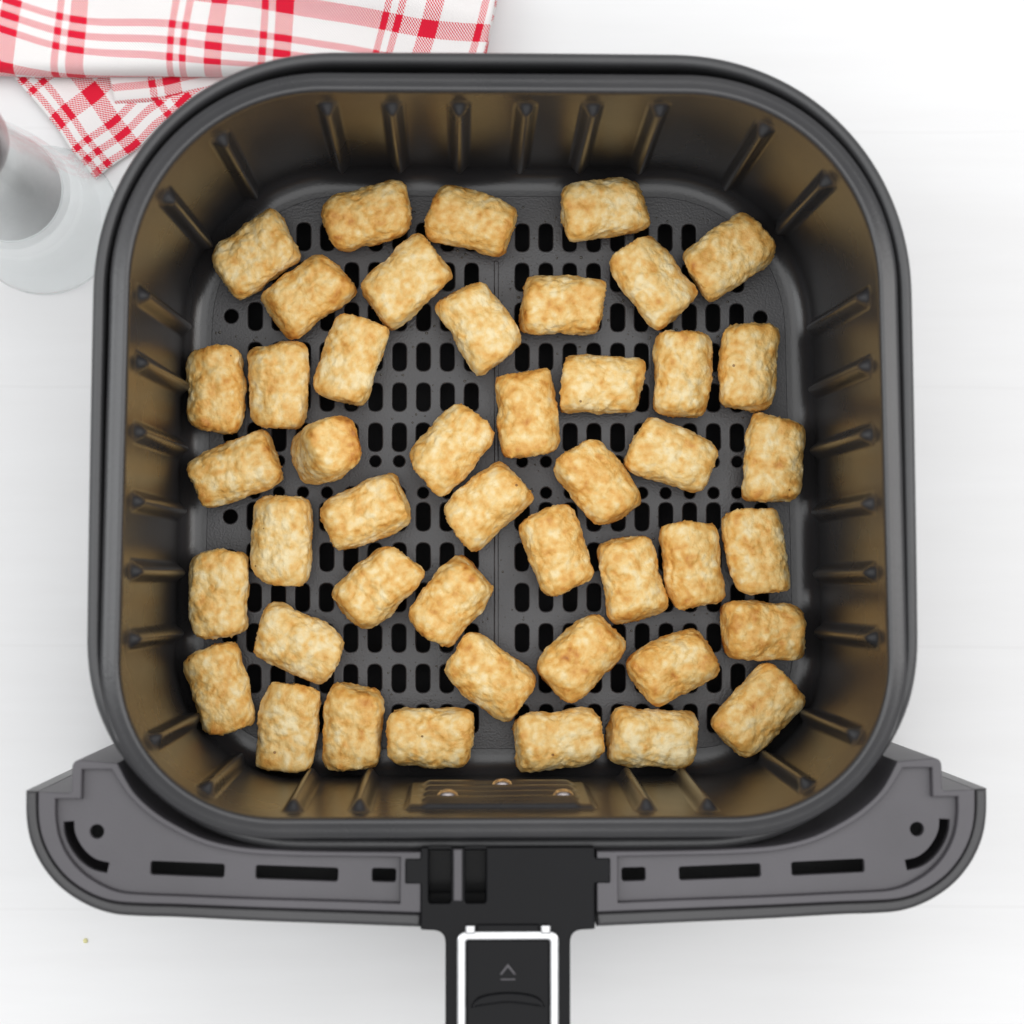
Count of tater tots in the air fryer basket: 45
